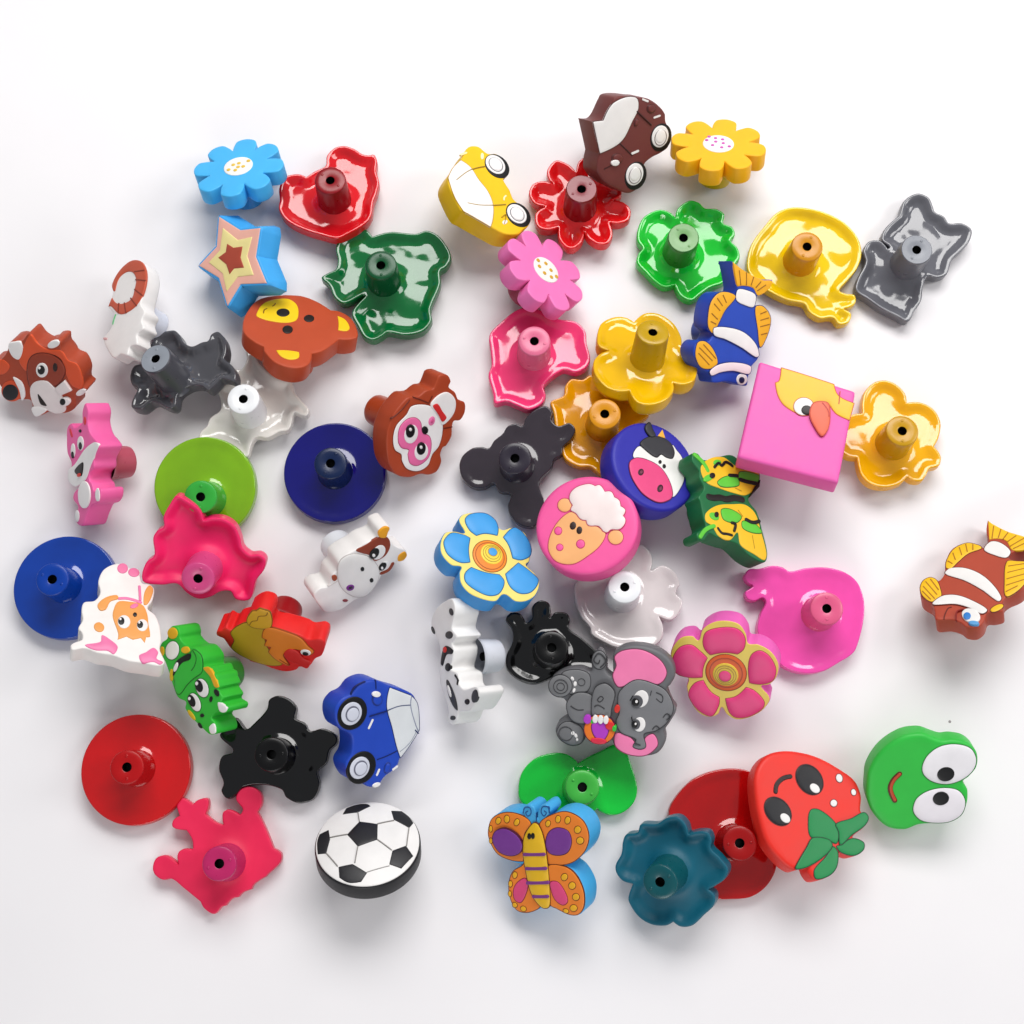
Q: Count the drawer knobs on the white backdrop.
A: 56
